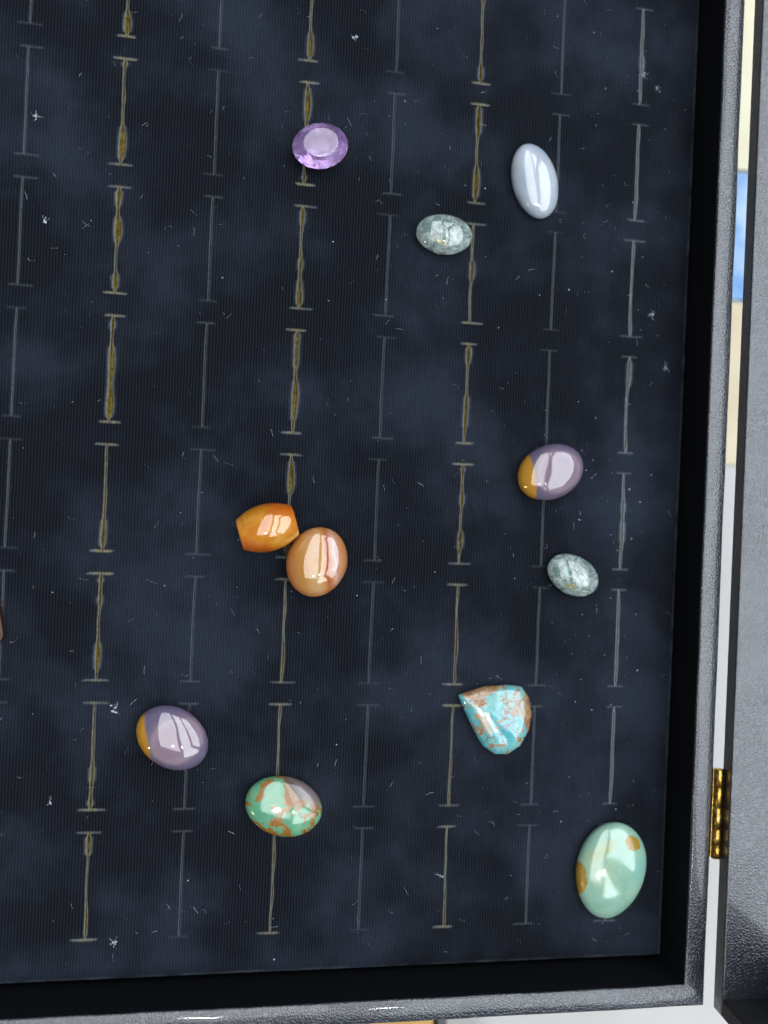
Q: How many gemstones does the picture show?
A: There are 11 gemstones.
